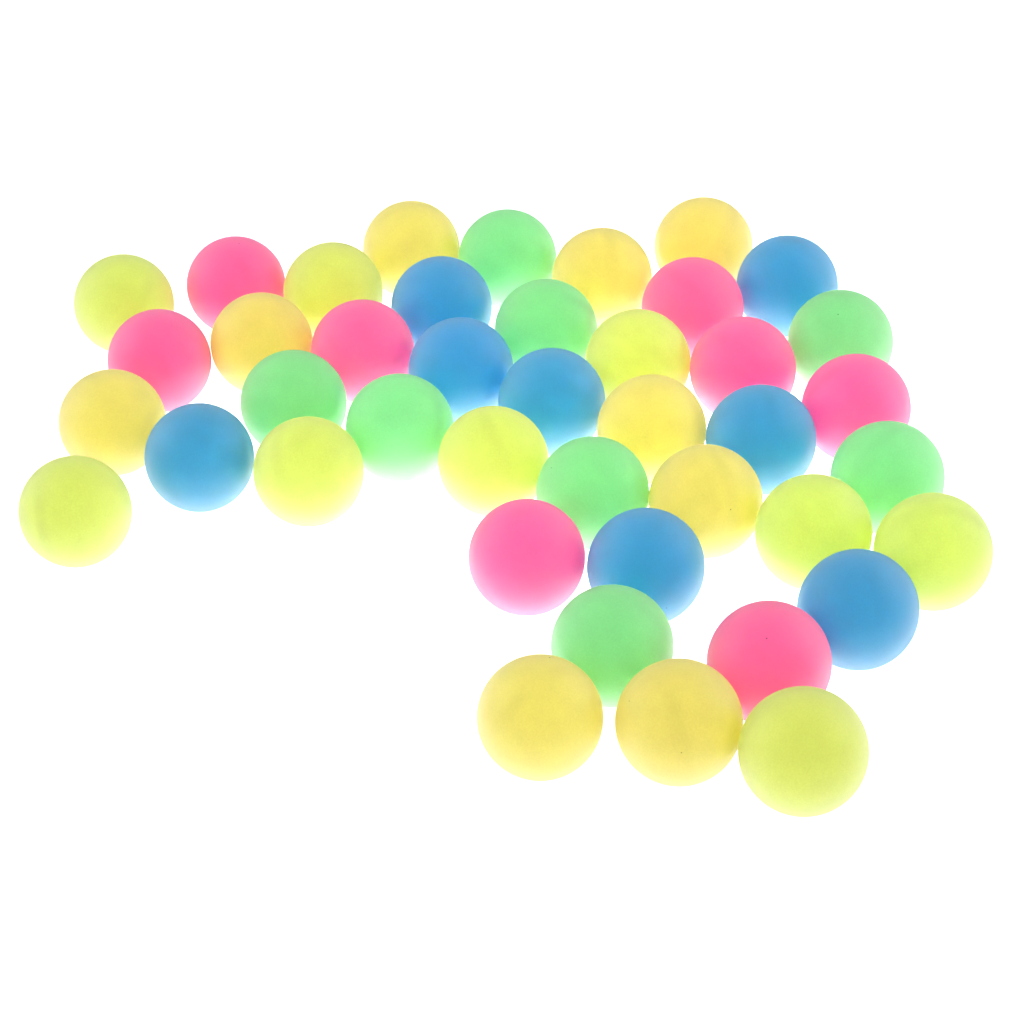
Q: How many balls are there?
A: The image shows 42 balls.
